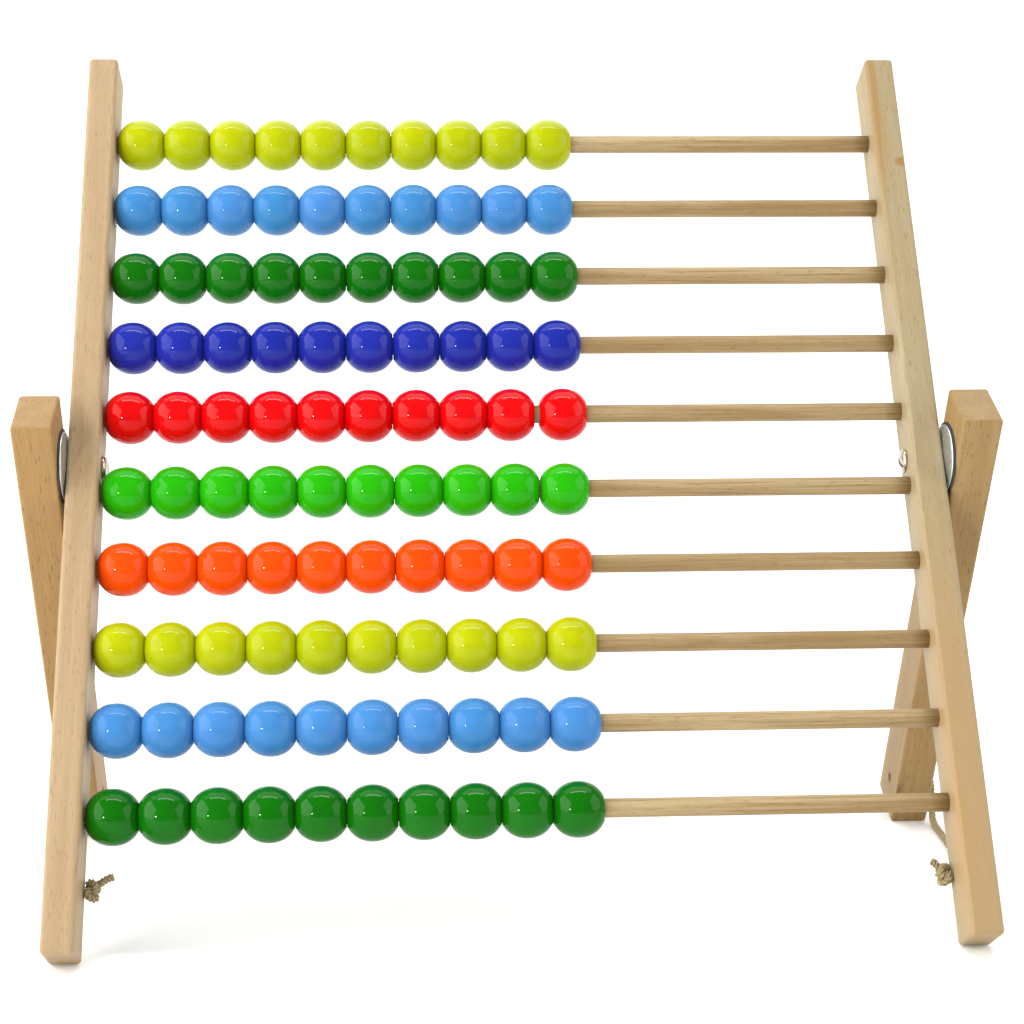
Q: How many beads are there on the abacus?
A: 100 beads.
